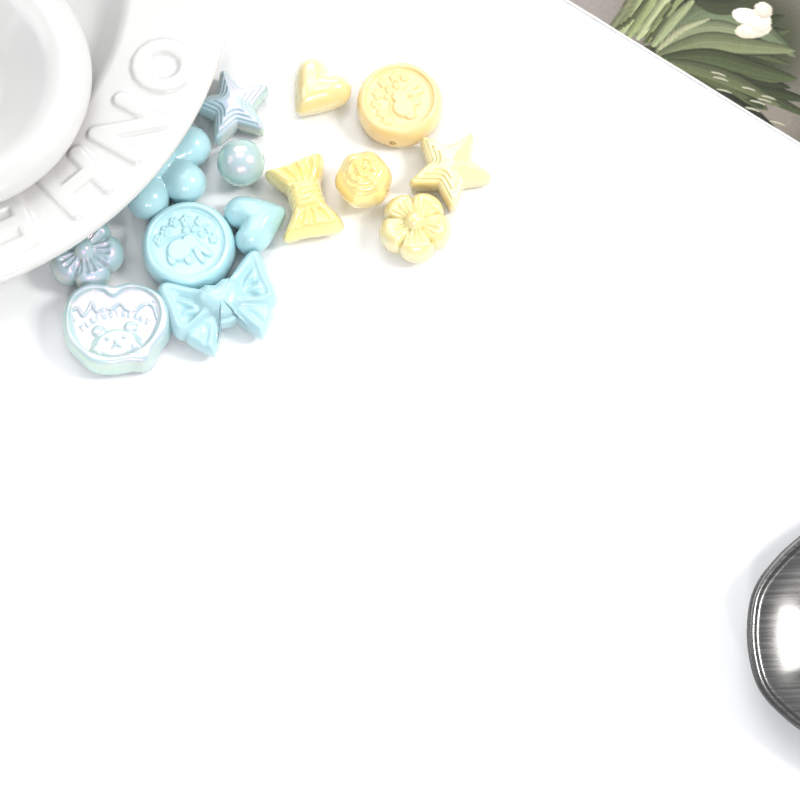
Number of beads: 14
